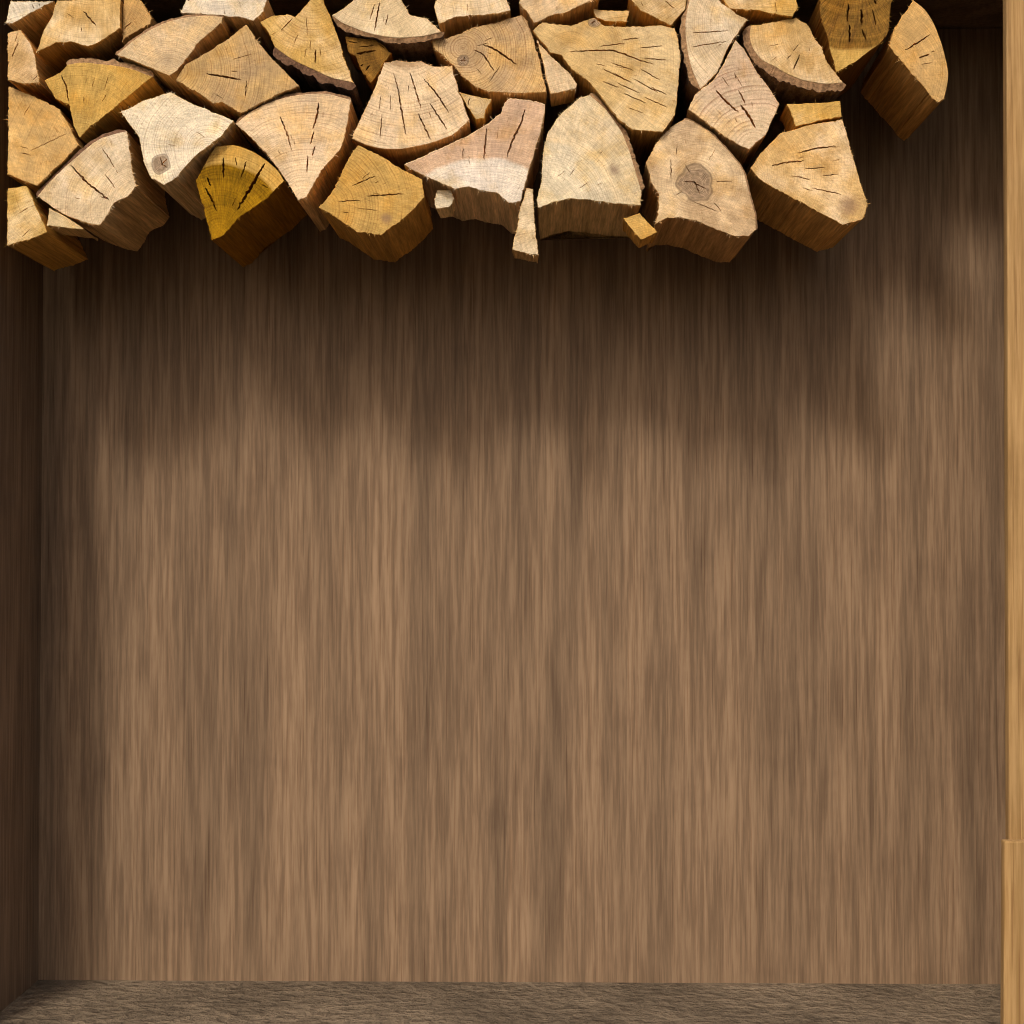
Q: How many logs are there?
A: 42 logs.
